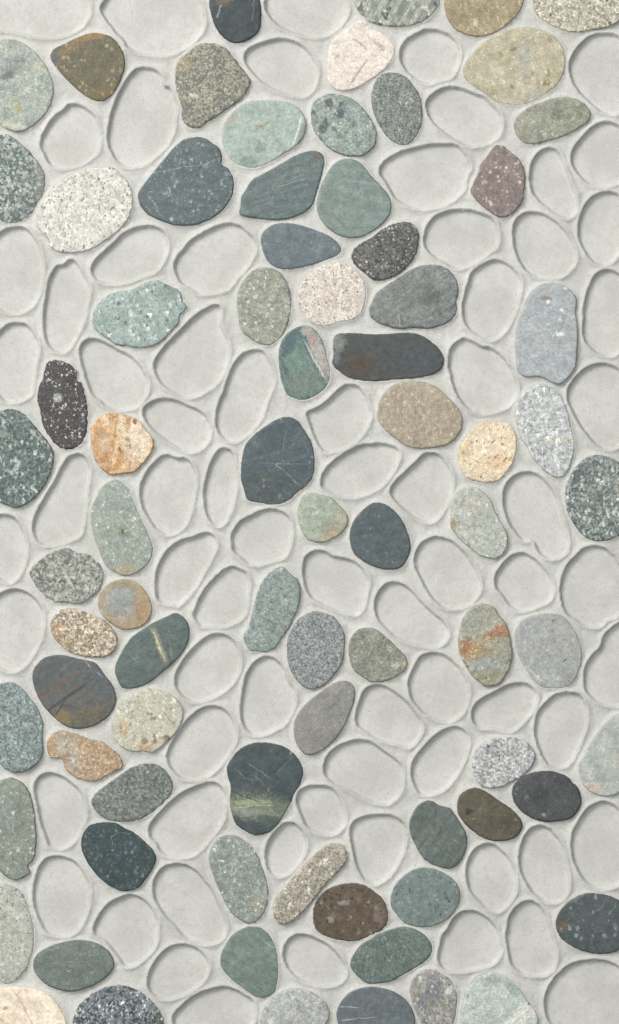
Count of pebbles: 78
